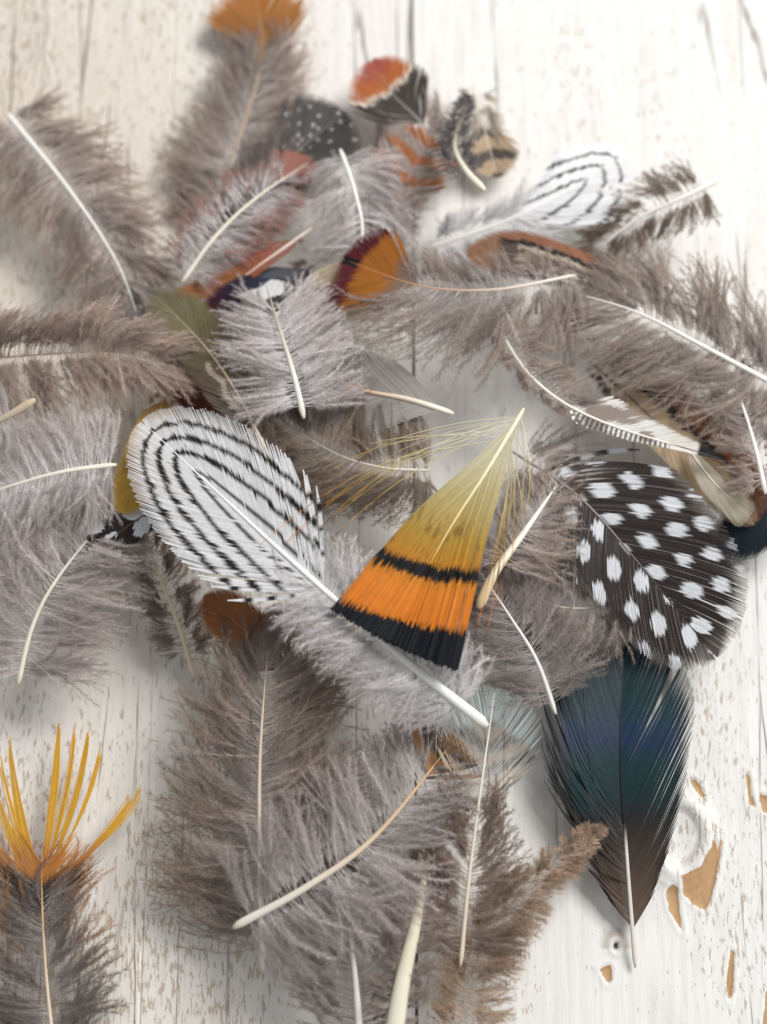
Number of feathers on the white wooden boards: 48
